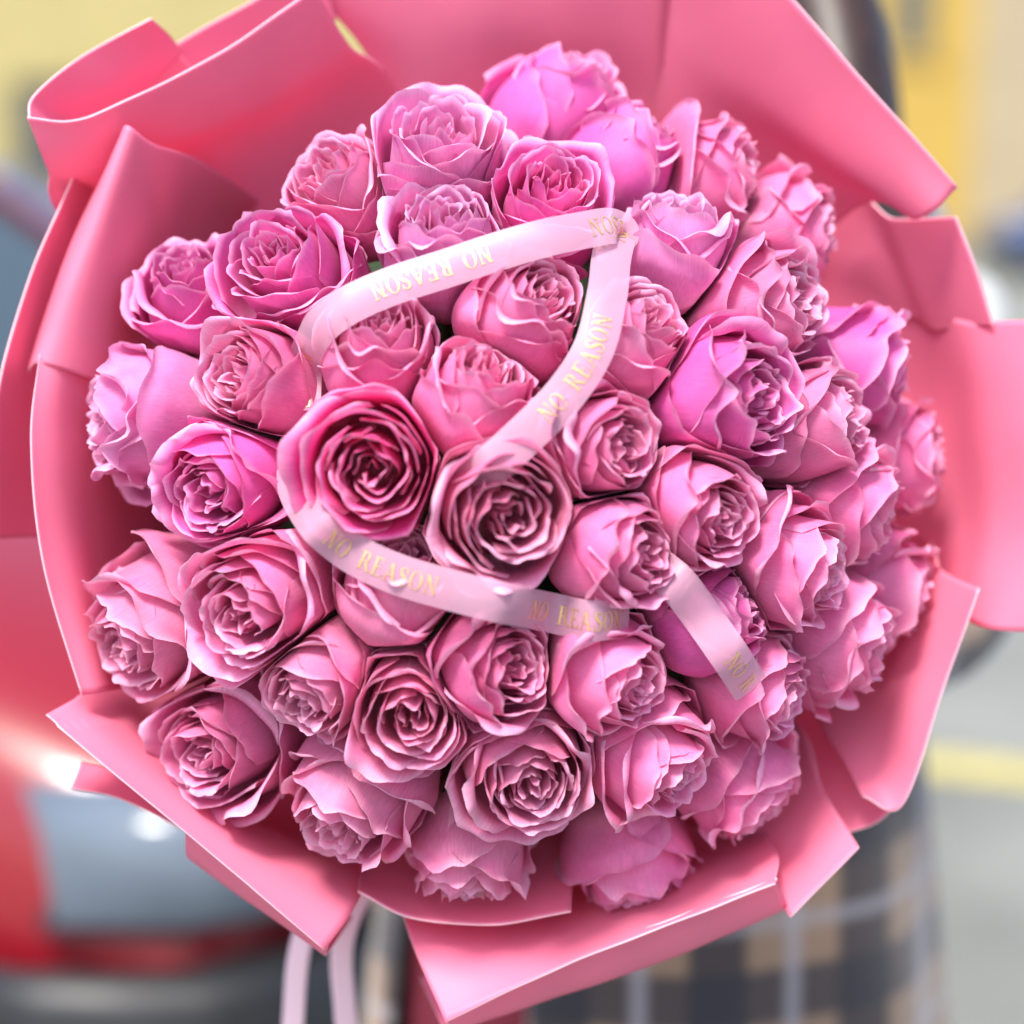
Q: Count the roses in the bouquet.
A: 48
